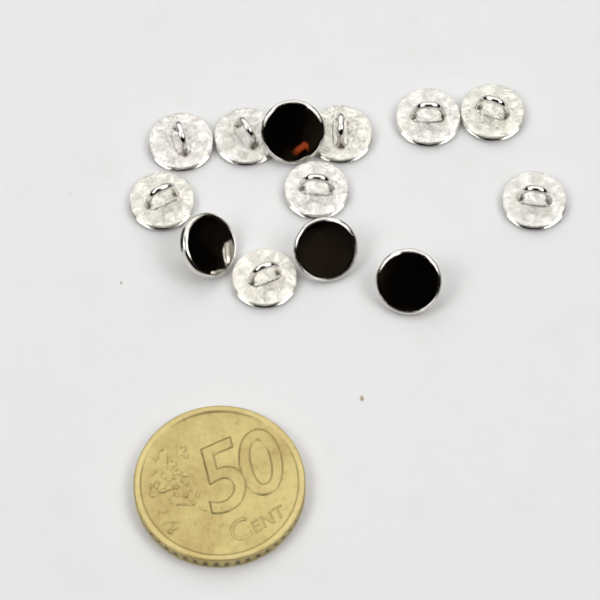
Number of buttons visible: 13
